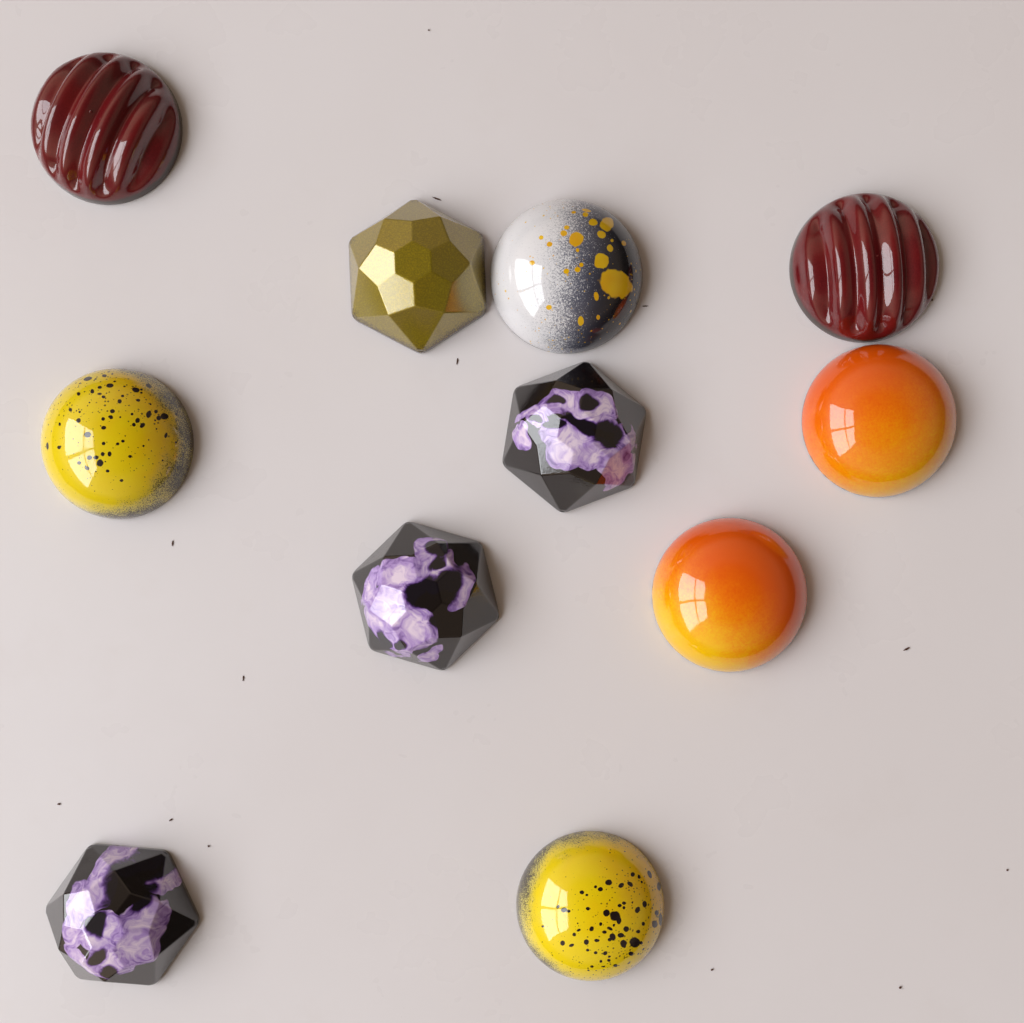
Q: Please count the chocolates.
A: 11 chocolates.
